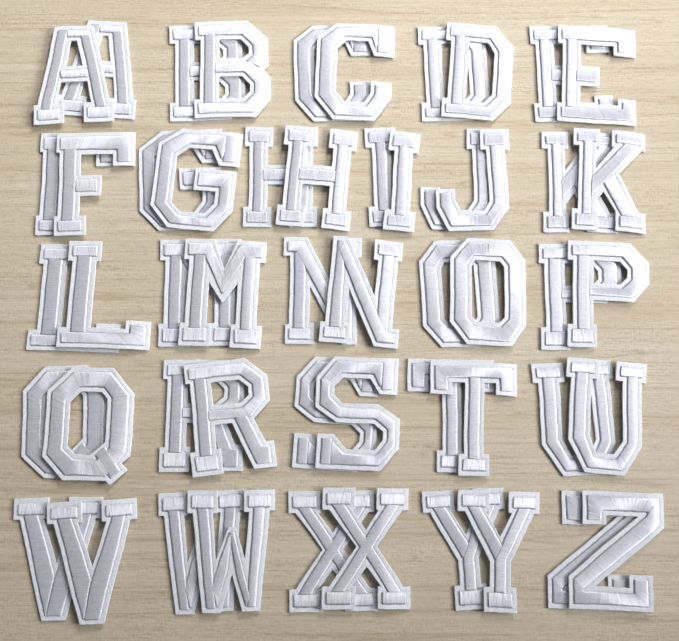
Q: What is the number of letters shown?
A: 52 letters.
